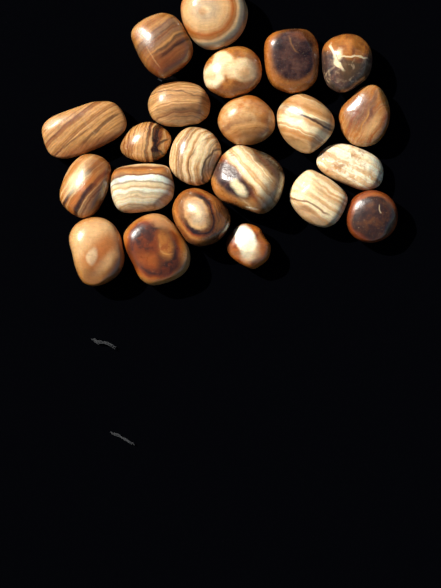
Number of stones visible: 22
